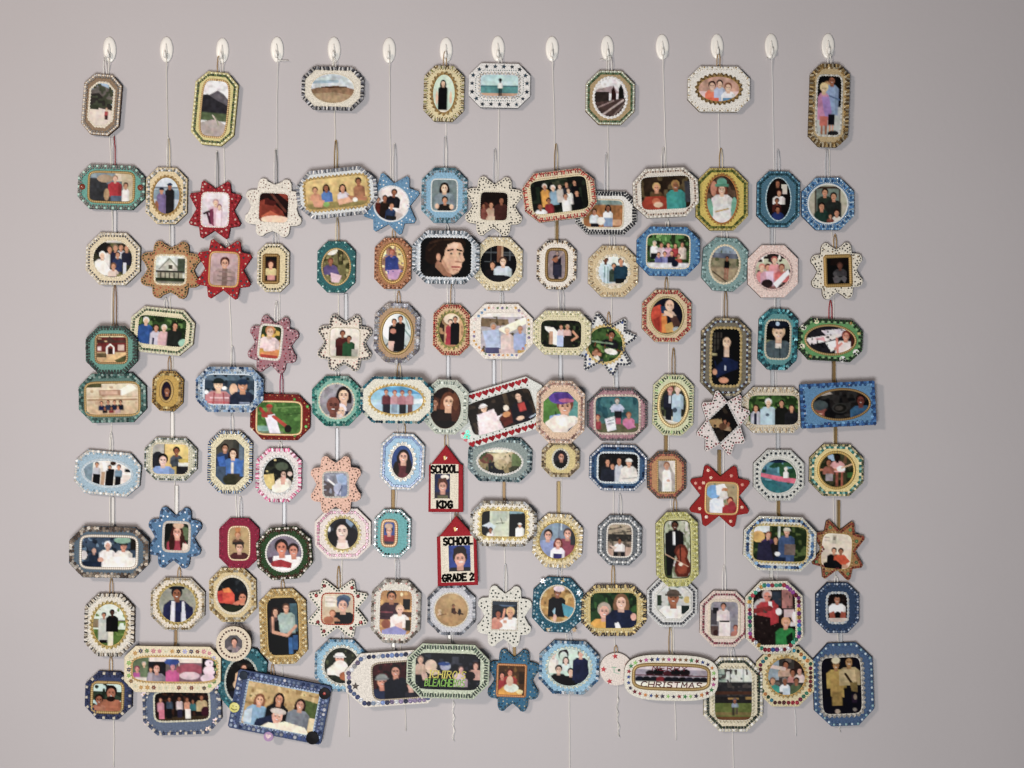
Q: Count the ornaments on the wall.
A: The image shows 120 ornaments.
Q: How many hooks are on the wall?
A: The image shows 14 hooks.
